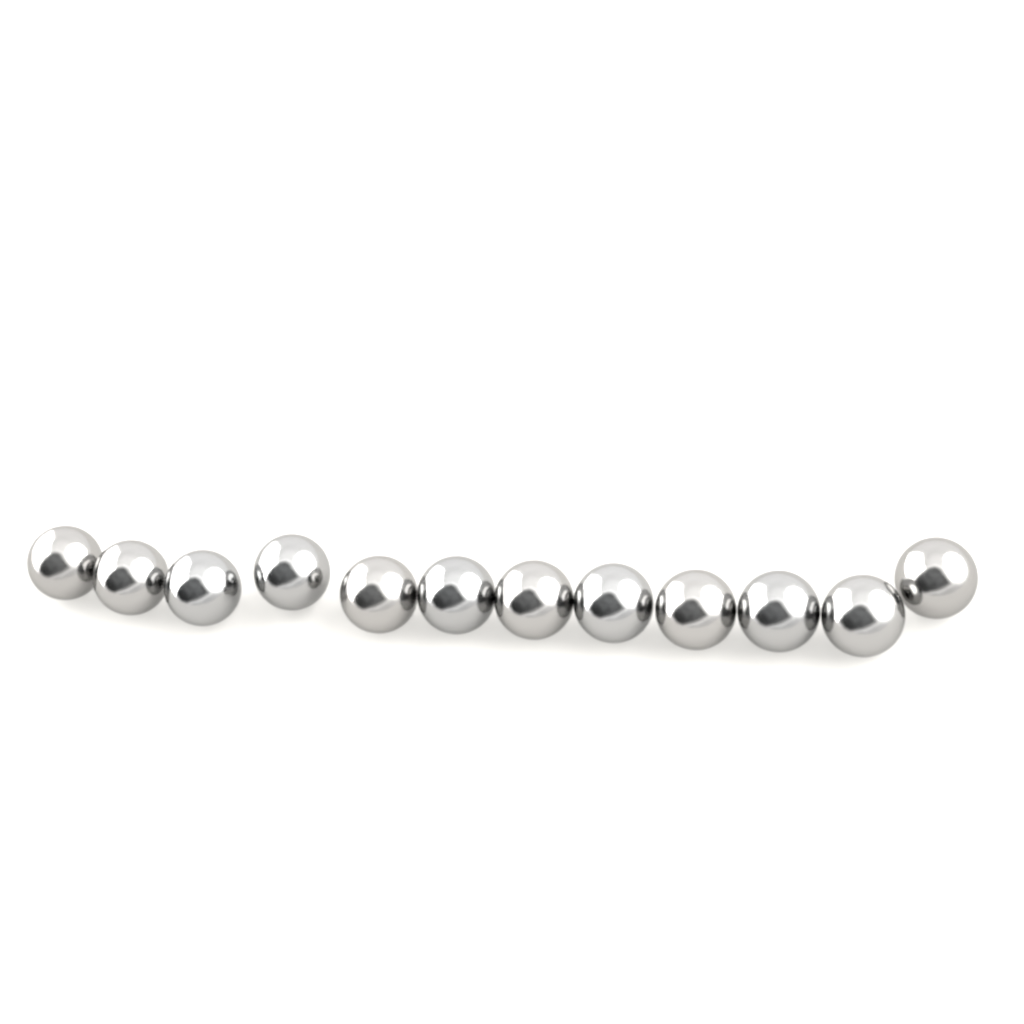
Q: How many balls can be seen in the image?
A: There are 12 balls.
